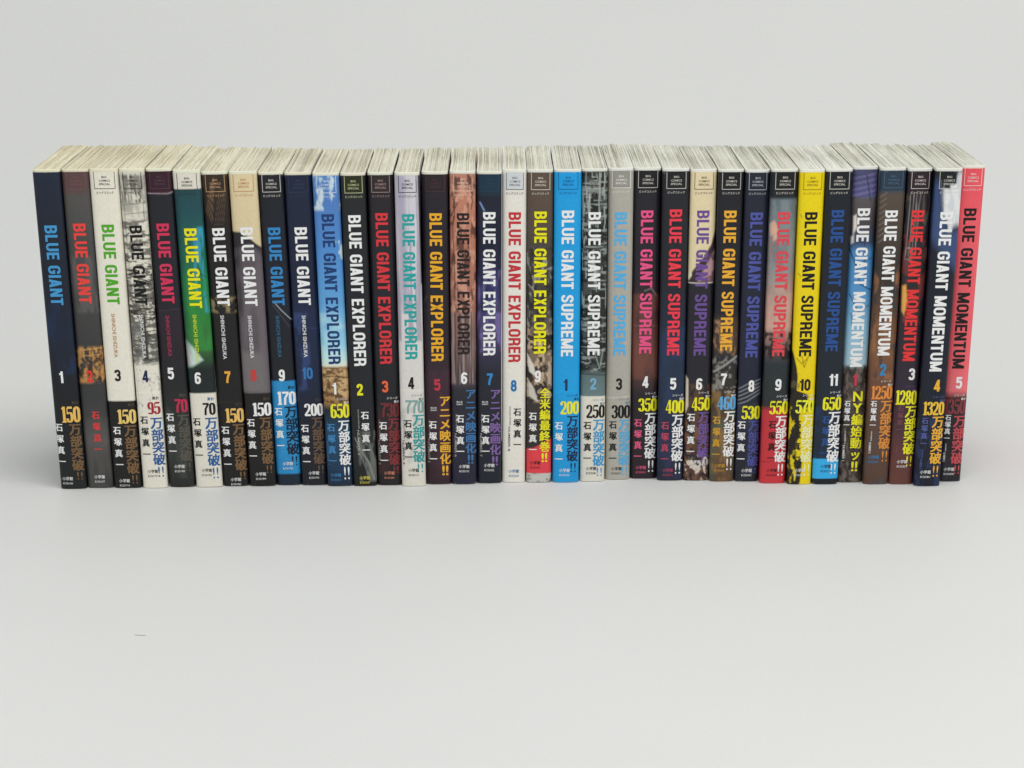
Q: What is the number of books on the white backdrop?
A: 35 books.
